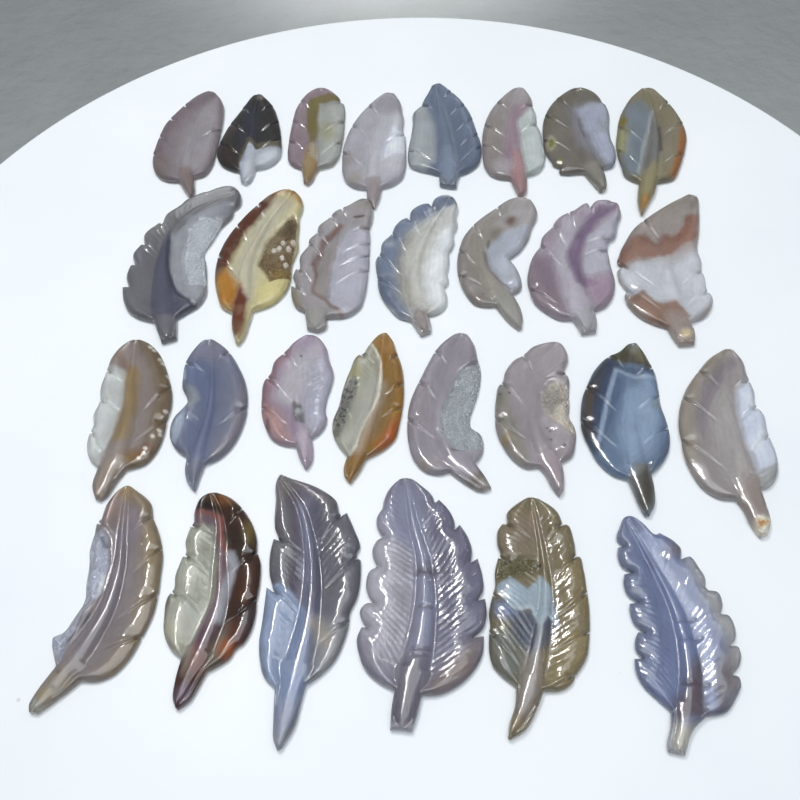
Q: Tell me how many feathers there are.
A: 29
